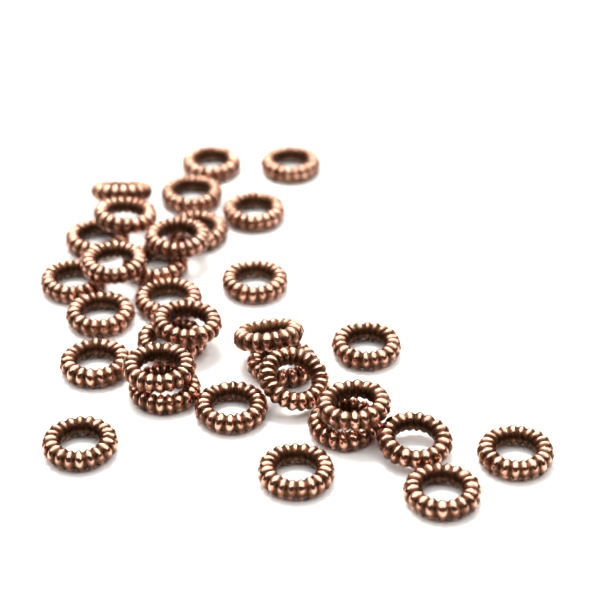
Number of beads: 32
